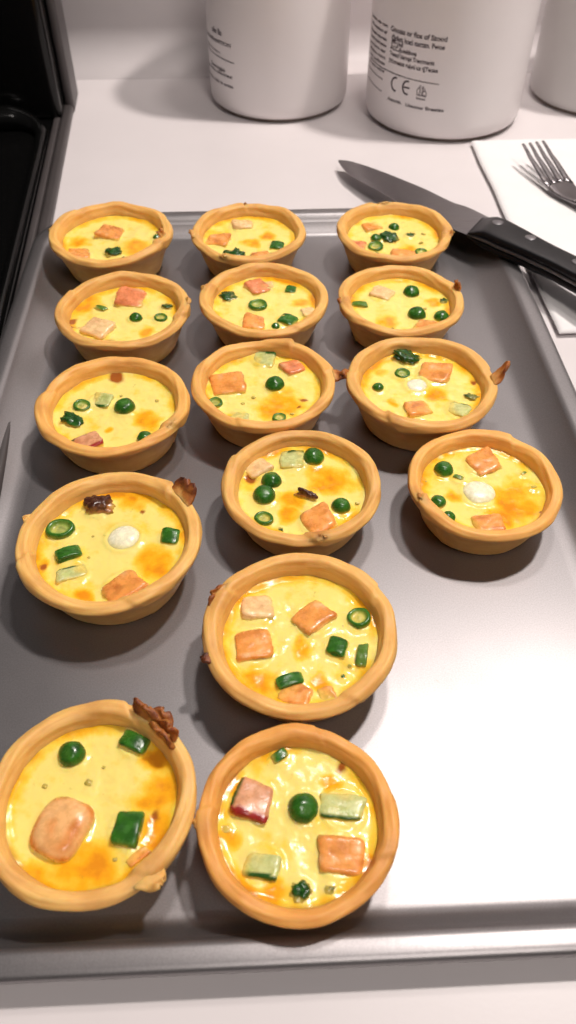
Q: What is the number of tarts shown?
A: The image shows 15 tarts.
